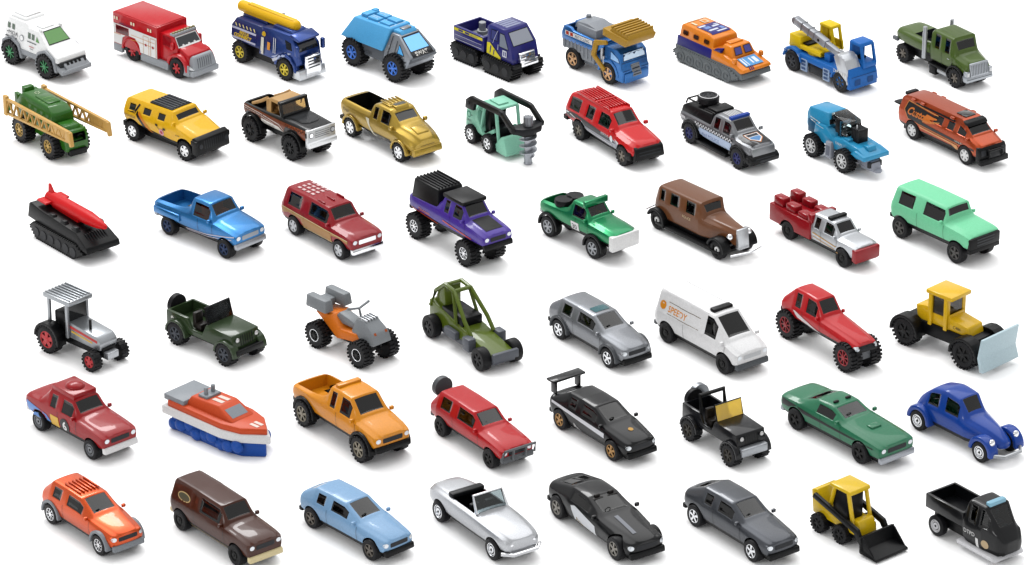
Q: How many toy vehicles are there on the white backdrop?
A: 50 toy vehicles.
